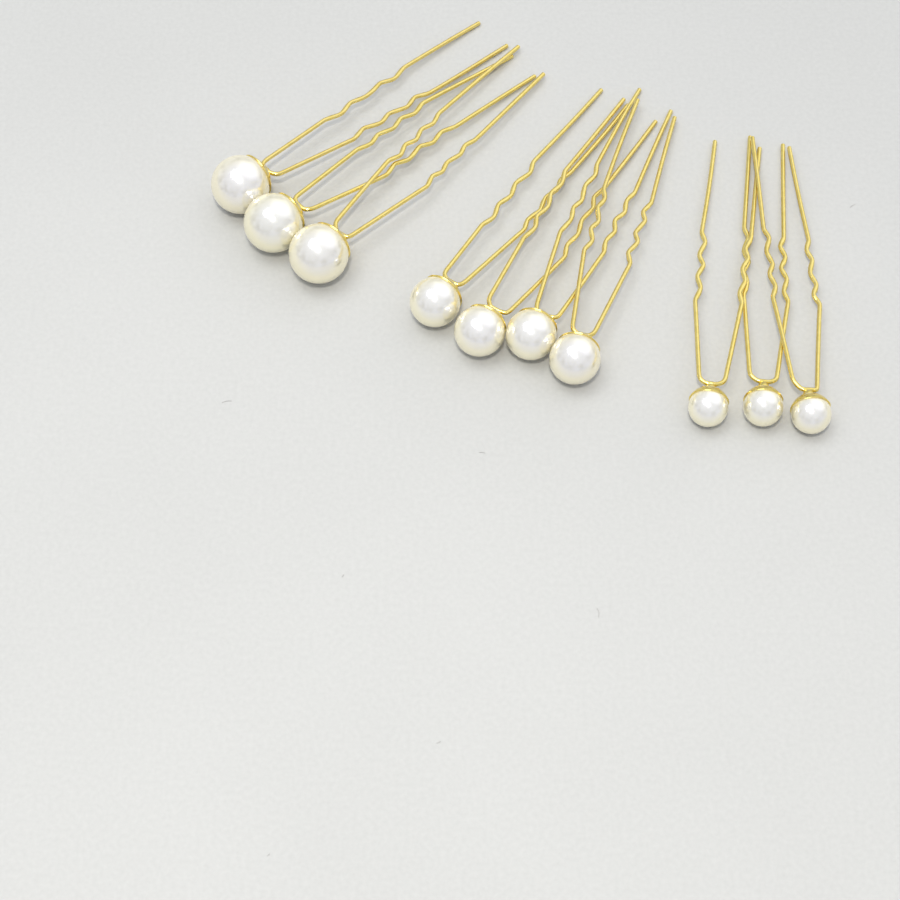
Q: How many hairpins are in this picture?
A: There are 10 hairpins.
